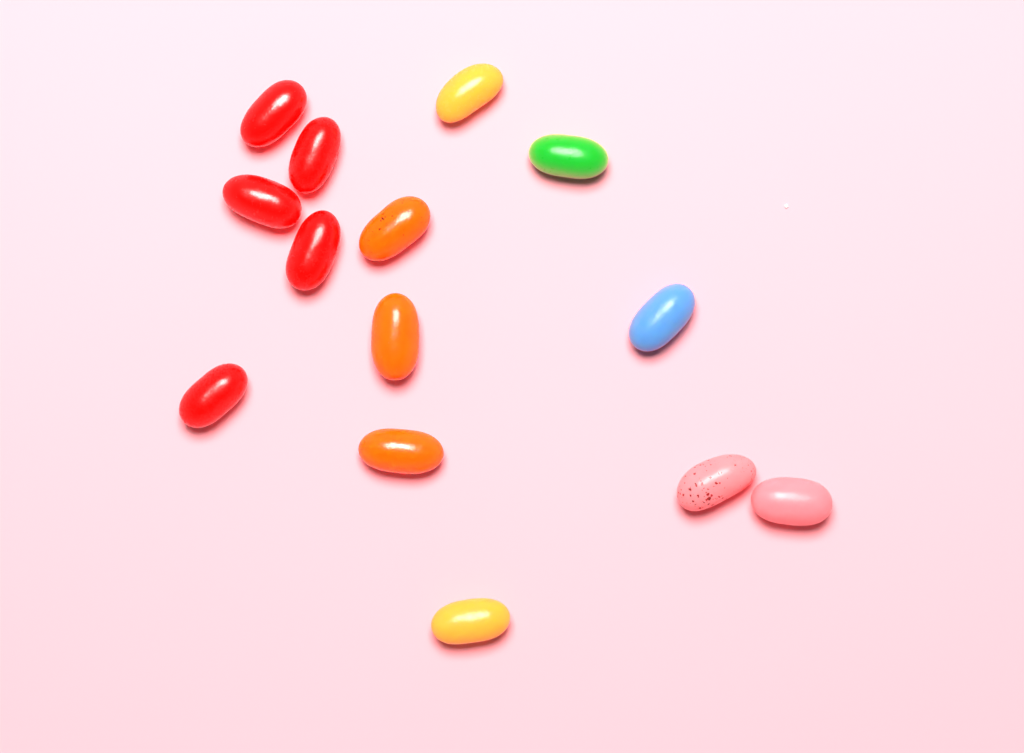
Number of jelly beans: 14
